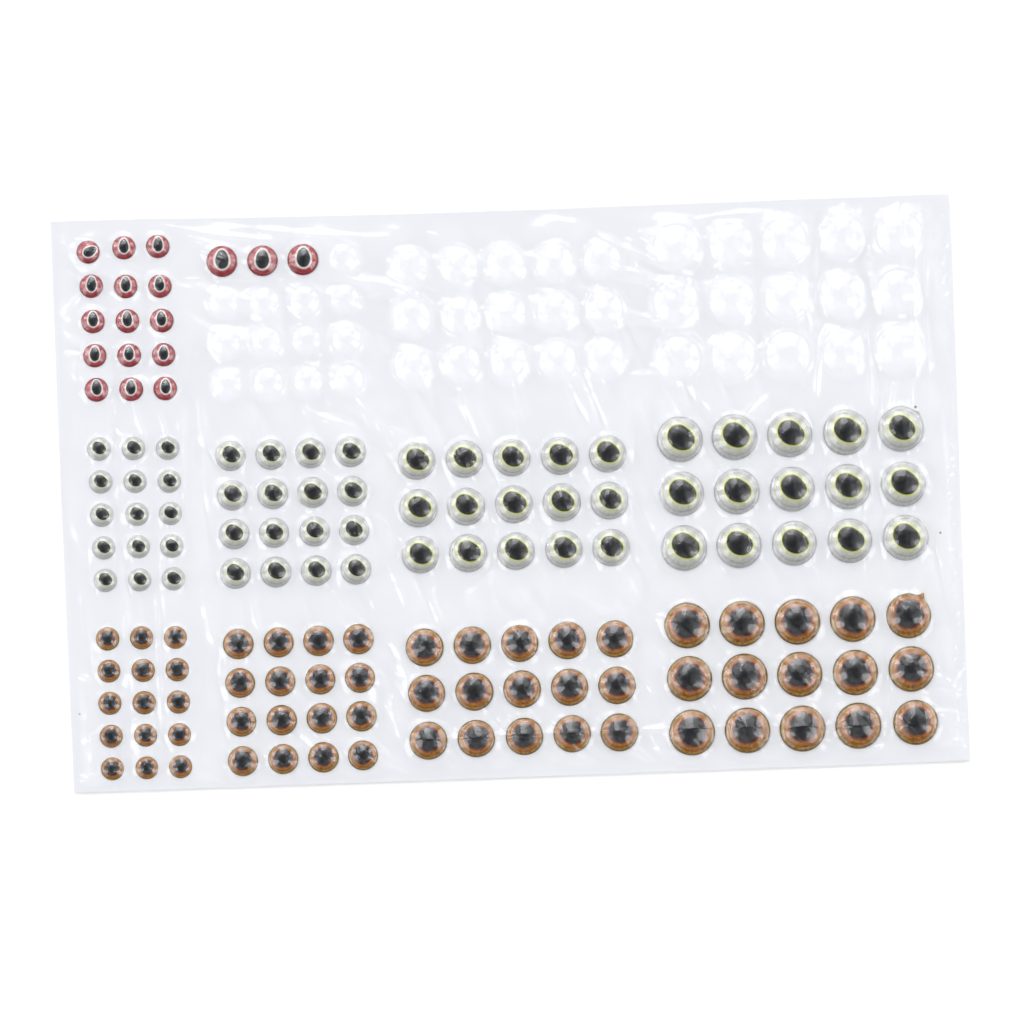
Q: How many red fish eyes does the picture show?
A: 18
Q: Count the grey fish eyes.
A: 61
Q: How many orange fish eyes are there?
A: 61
